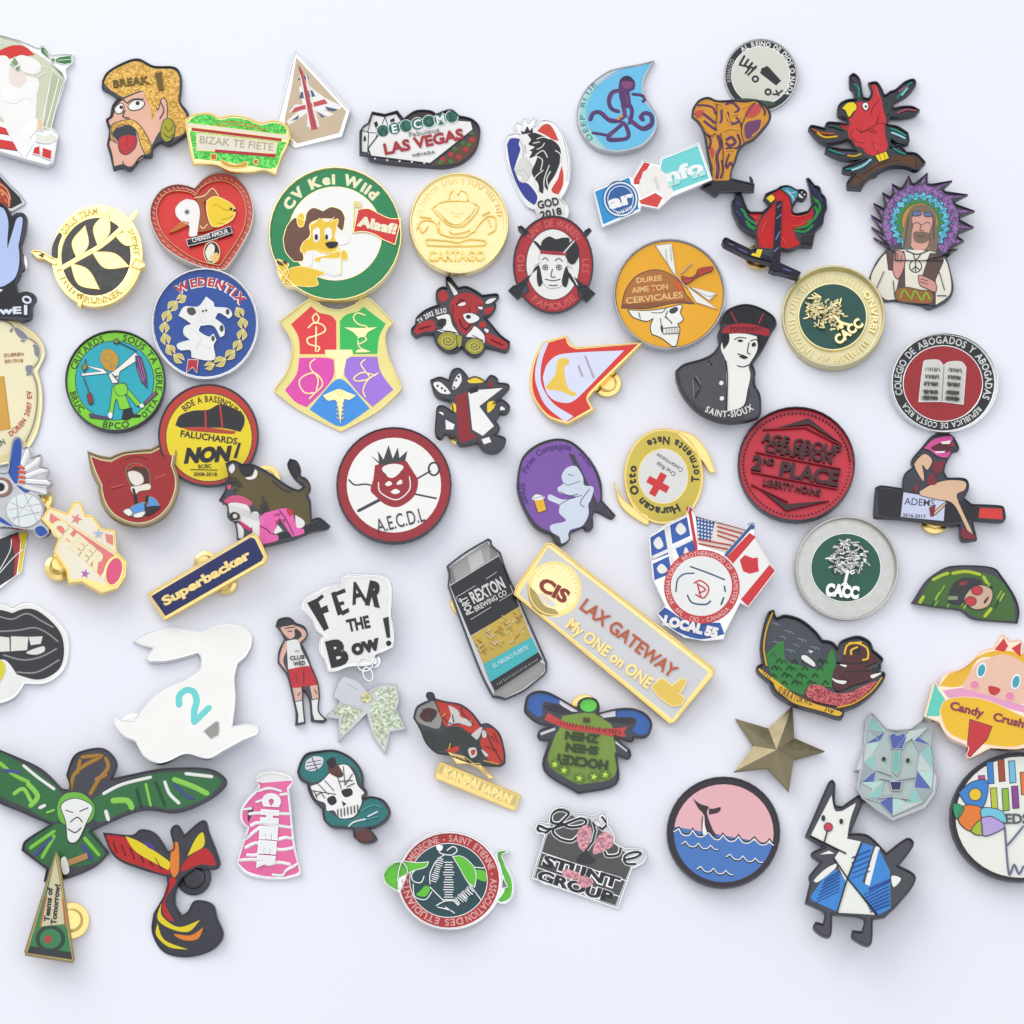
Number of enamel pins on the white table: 68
